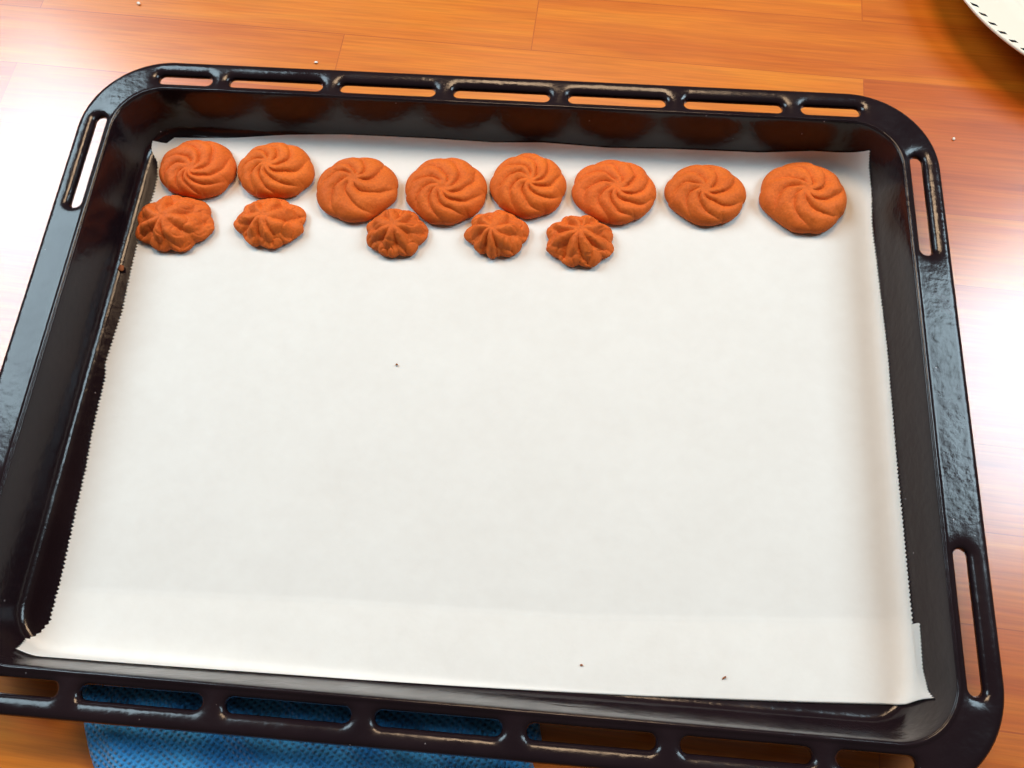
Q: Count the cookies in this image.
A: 13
